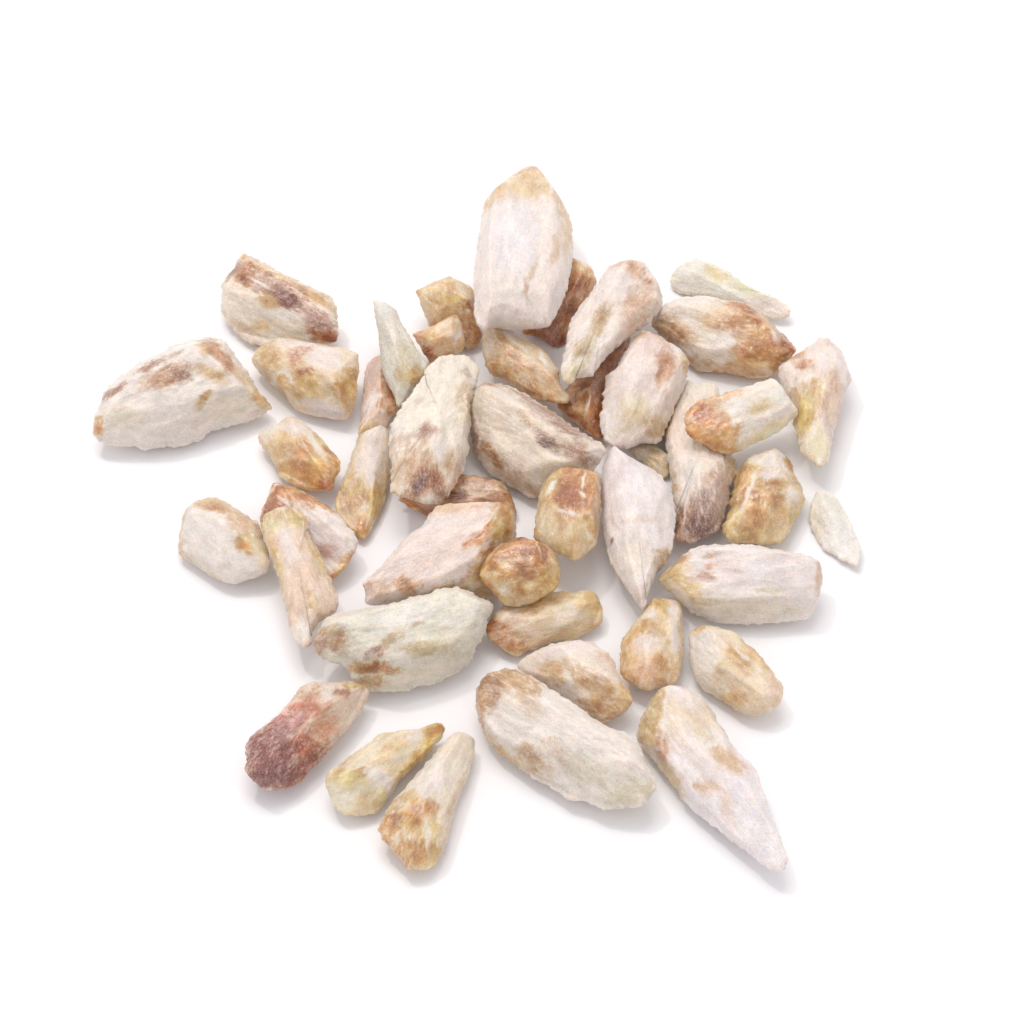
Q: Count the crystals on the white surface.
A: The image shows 44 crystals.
